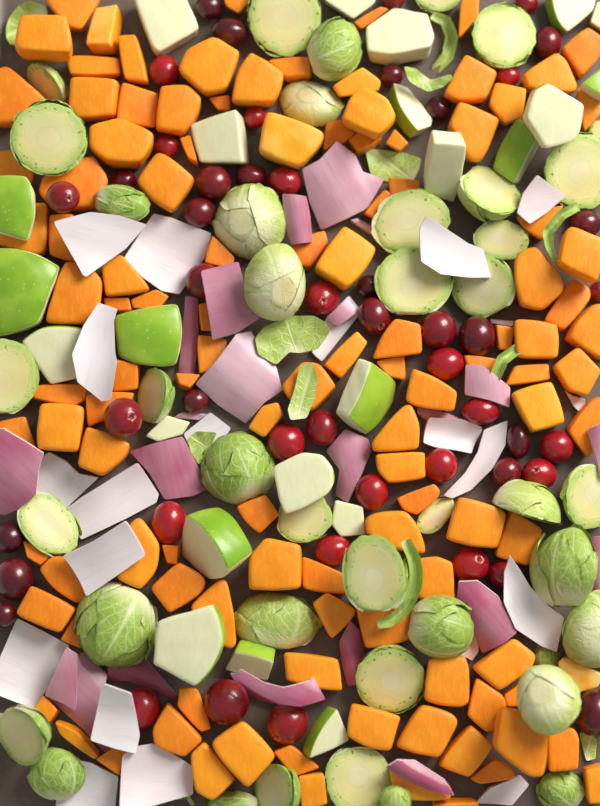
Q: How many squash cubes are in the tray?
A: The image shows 115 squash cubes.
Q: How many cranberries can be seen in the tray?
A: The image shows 48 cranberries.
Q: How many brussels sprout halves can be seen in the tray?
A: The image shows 41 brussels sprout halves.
